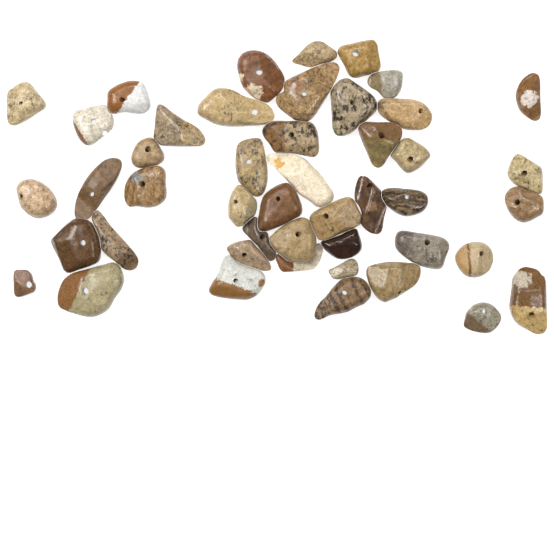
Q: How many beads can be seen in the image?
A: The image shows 46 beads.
